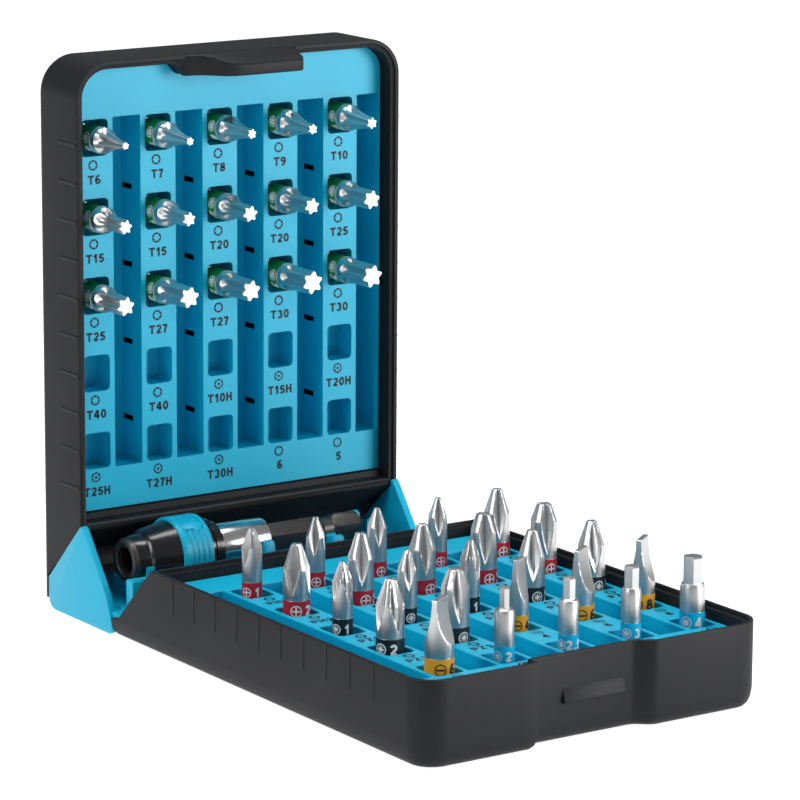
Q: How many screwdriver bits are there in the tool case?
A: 40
